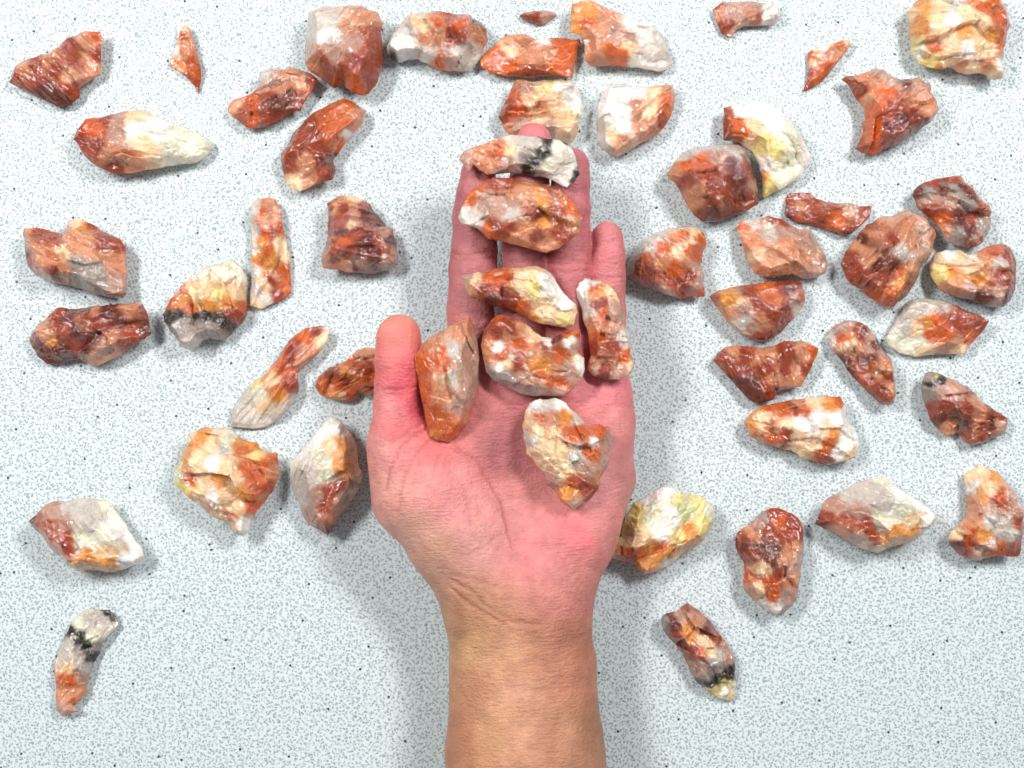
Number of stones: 53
